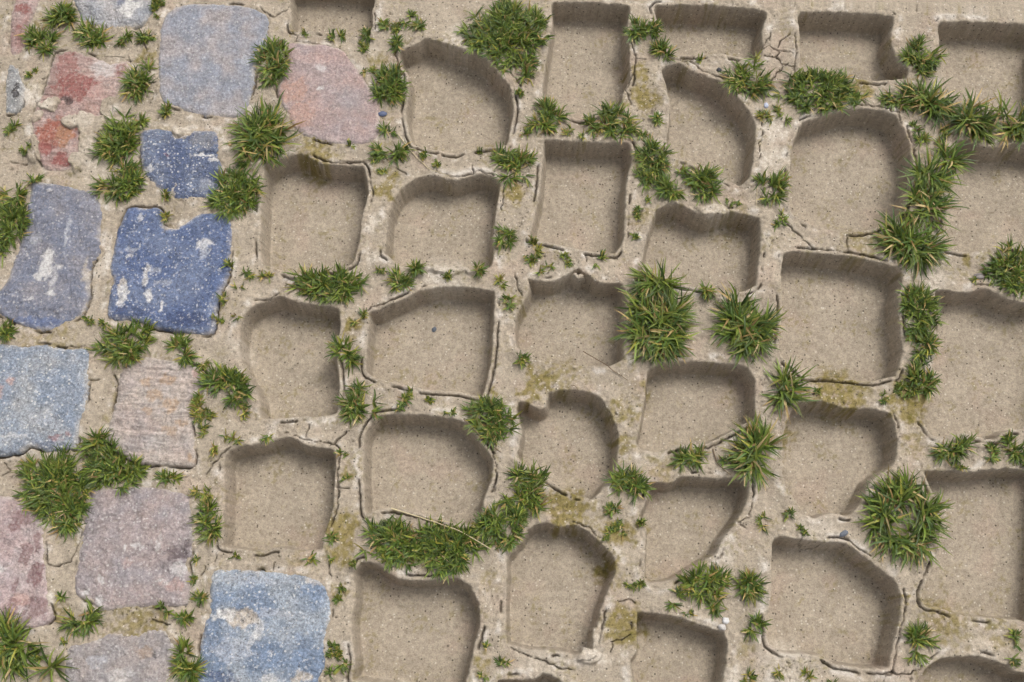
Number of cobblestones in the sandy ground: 15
